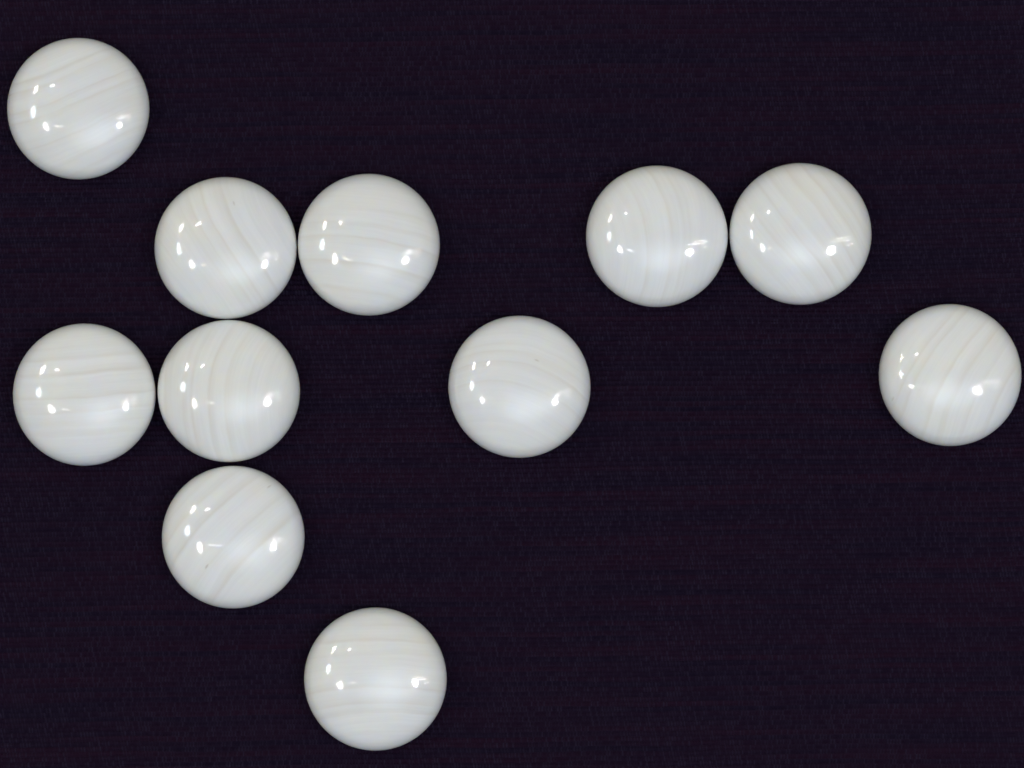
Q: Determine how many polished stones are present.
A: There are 11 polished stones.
